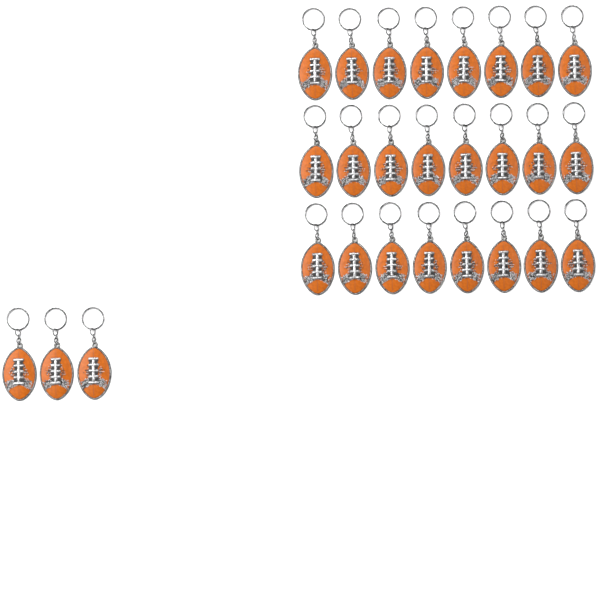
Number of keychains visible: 27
